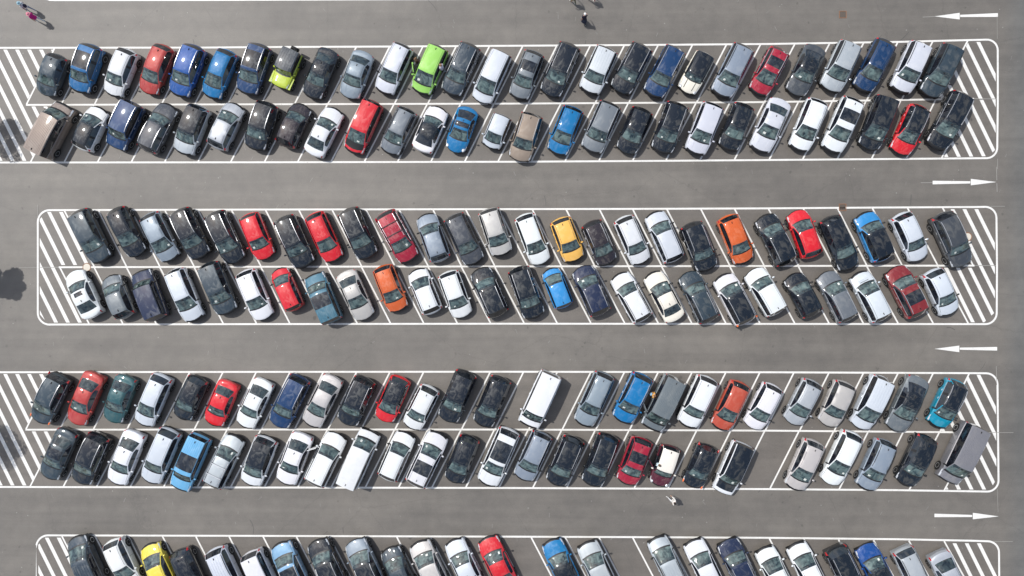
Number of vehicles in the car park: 182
